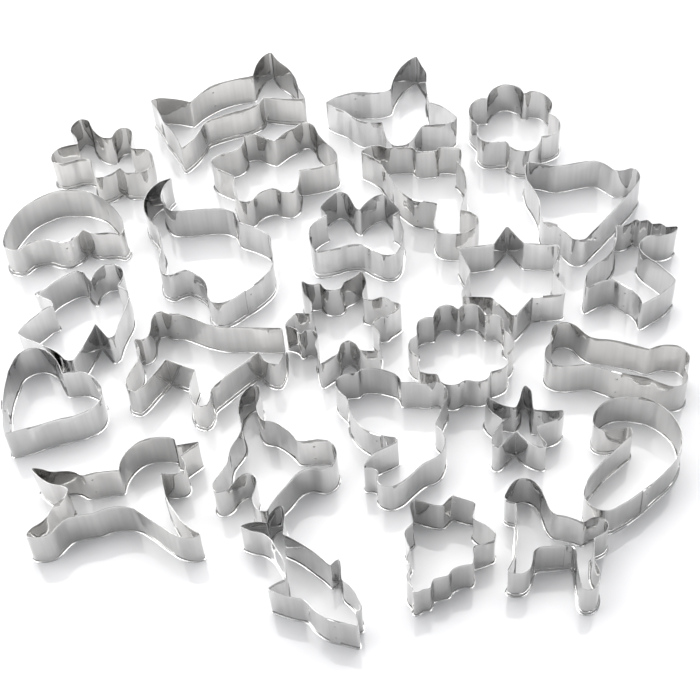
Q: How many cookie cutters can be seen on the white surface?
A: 26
